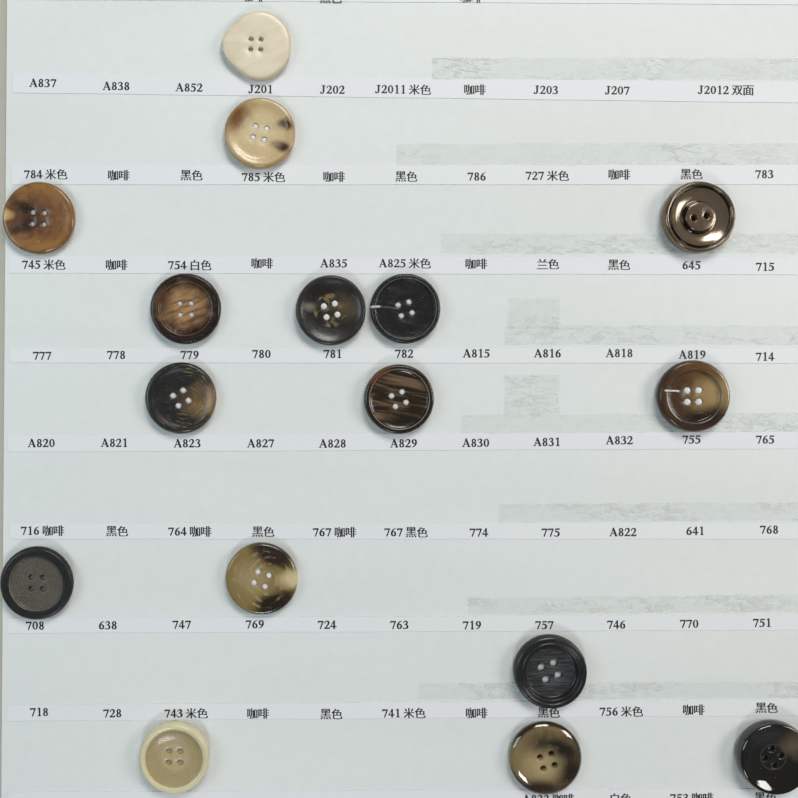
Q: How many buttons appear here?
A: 16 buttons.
